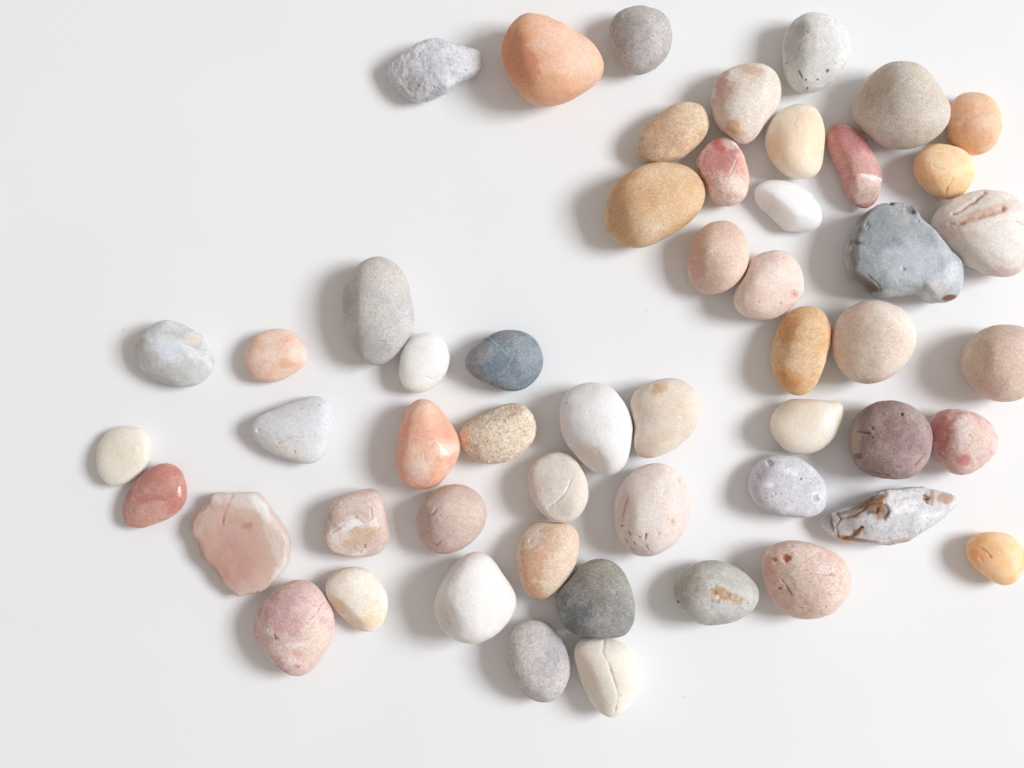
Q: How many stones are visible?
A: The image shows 53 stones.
